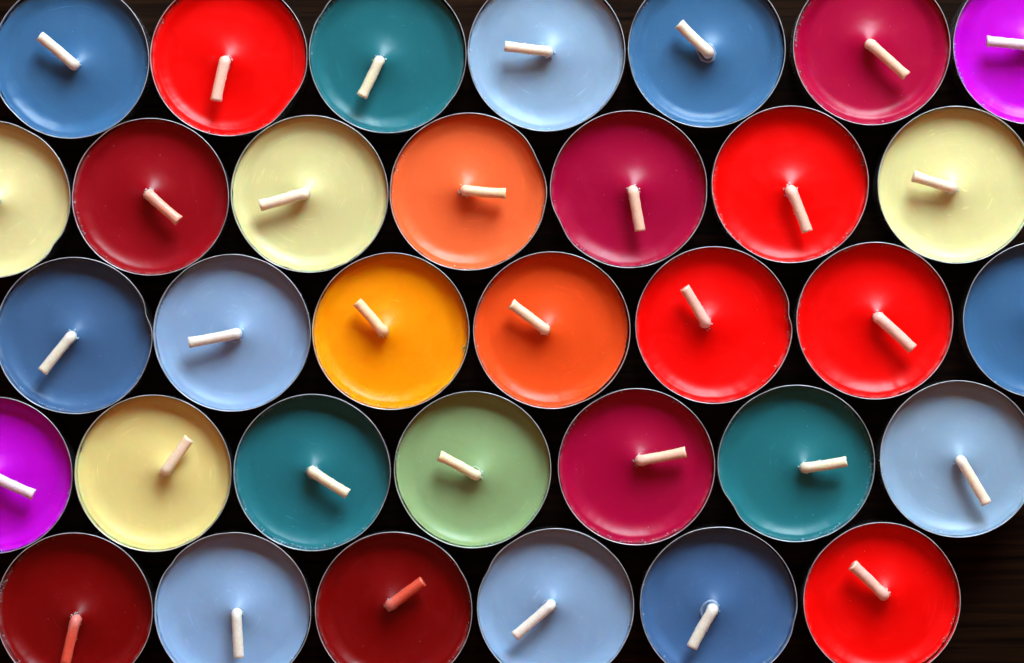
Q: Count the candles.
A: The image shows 34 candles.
